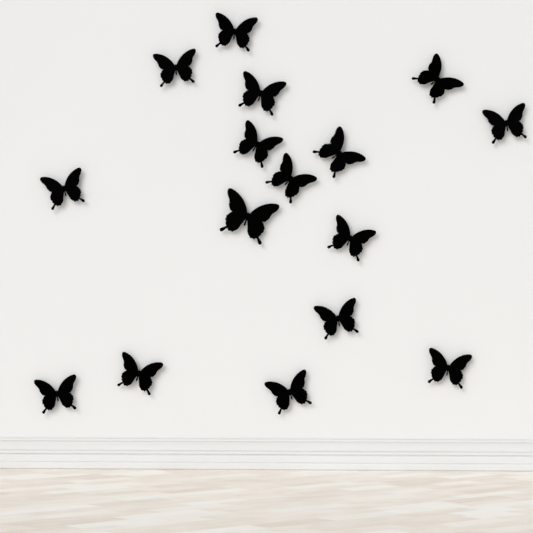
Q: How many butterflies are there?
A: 16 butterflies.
